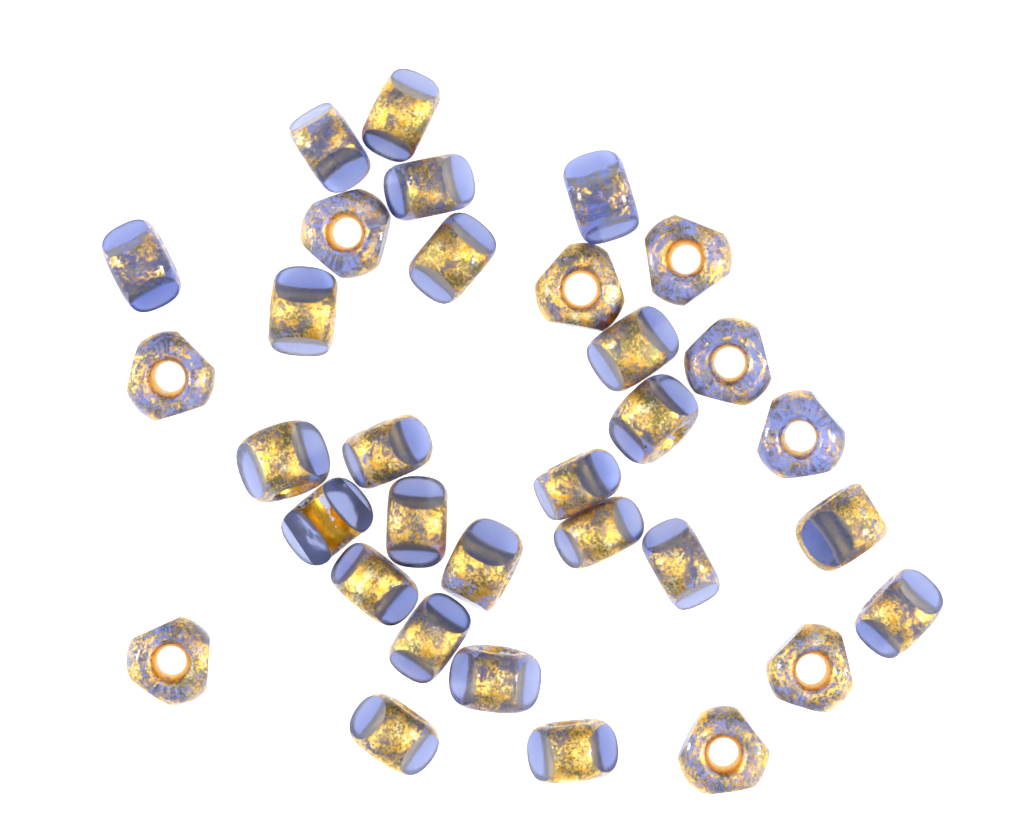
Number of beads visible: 33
